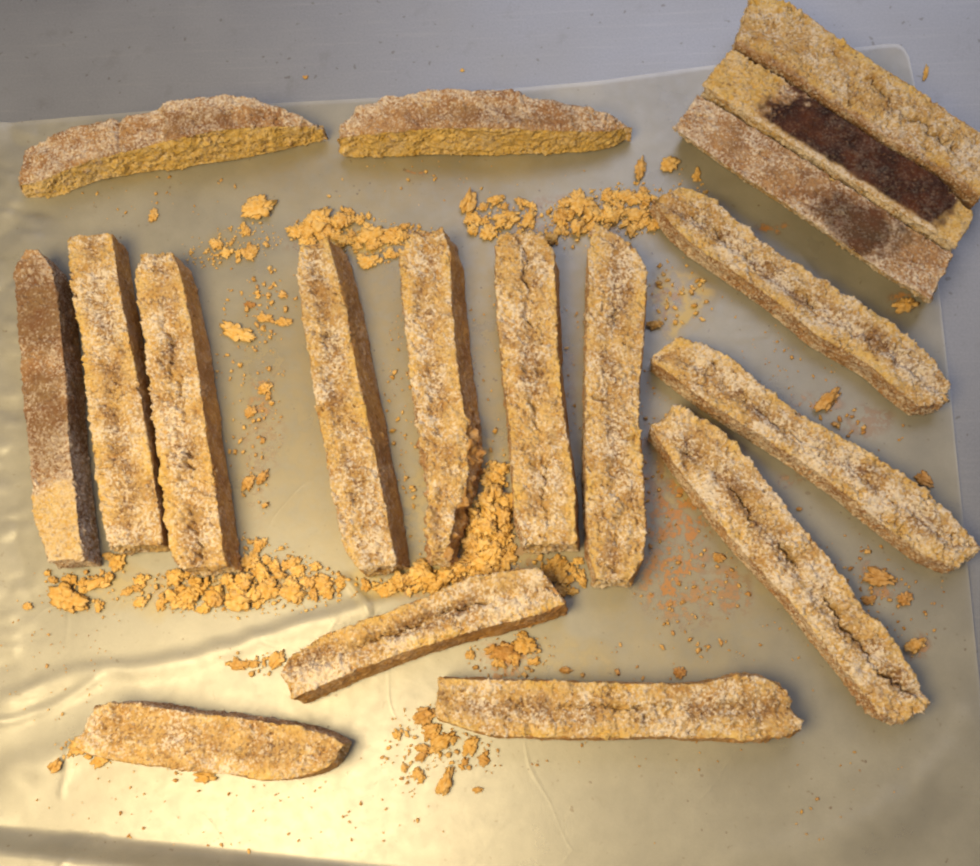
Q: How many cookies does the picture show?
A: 18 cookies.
